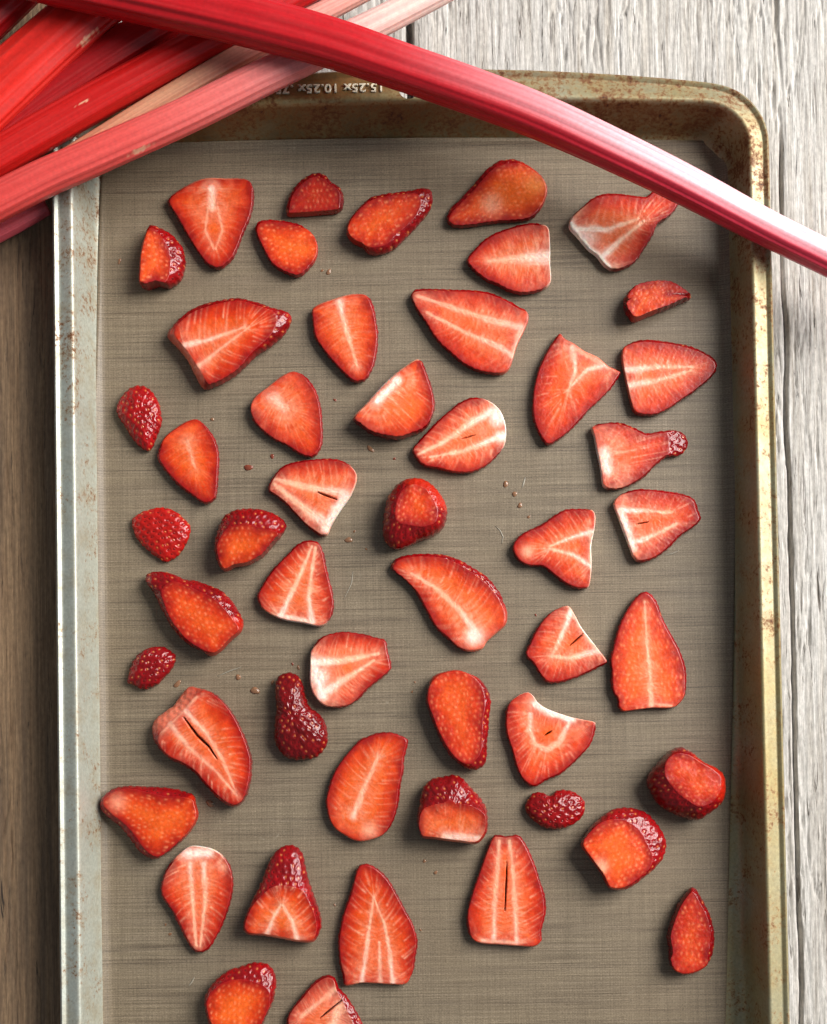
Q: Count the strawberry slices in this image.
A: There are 50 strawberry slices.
